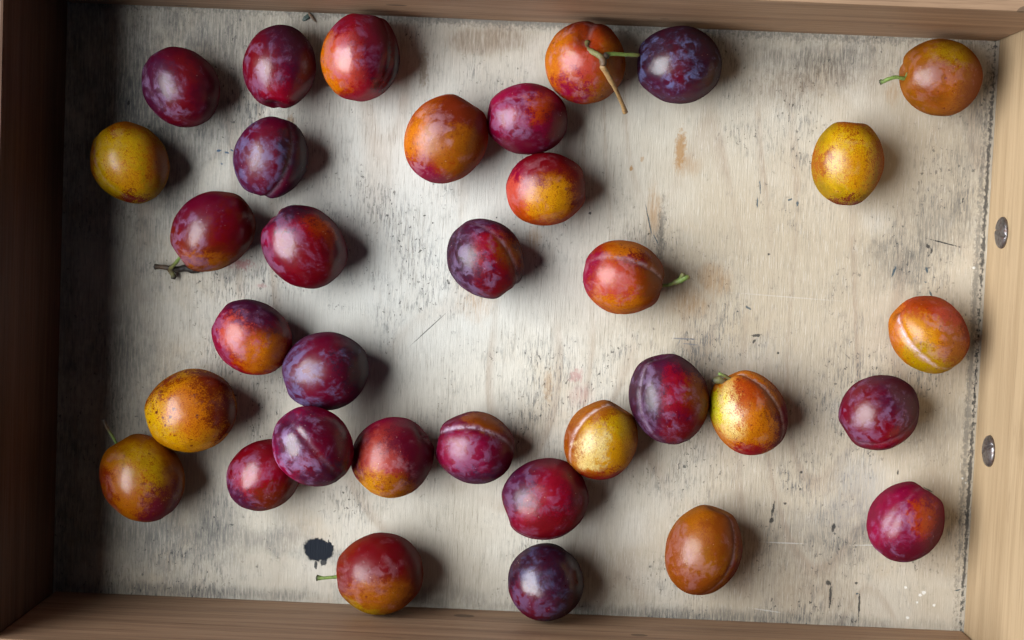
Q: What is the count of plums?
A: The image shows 34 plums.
